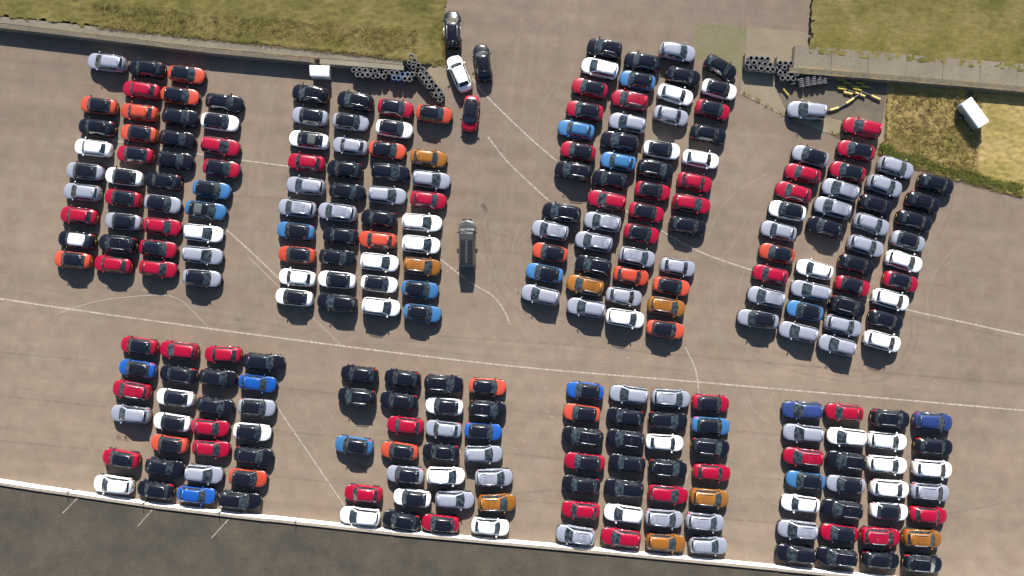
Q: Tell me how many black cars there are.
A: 73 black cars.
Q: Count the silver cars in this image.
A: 60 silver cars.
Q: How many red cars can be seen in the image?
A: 54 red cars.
